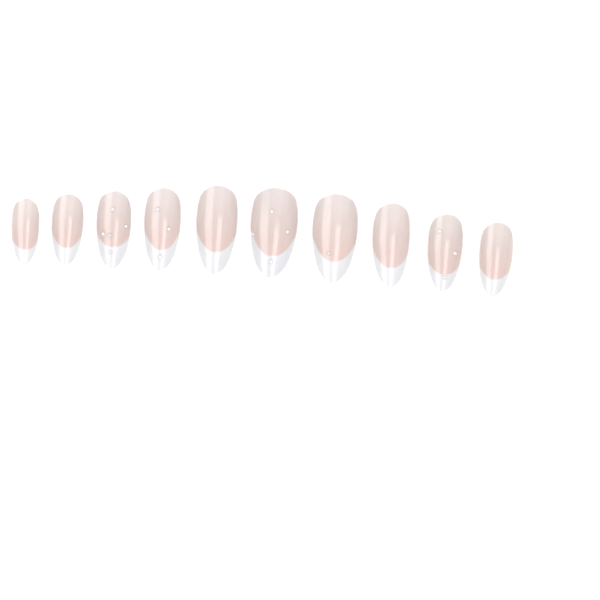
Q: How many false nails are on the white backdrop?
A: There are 10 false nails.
